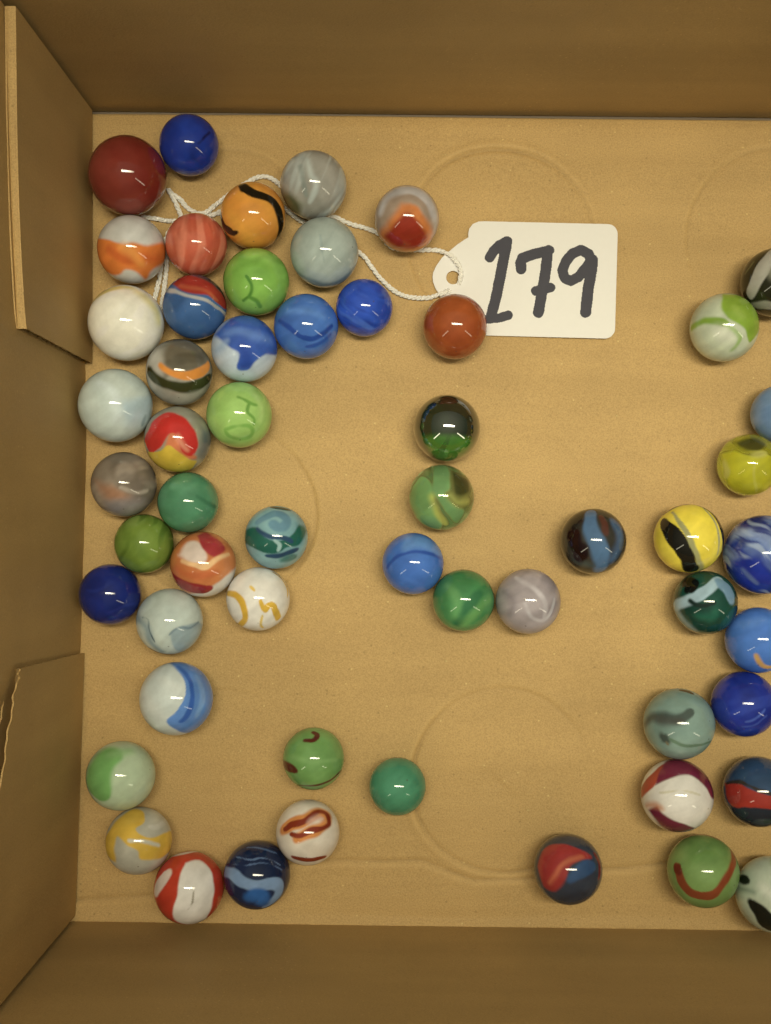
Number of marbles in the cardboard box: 56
